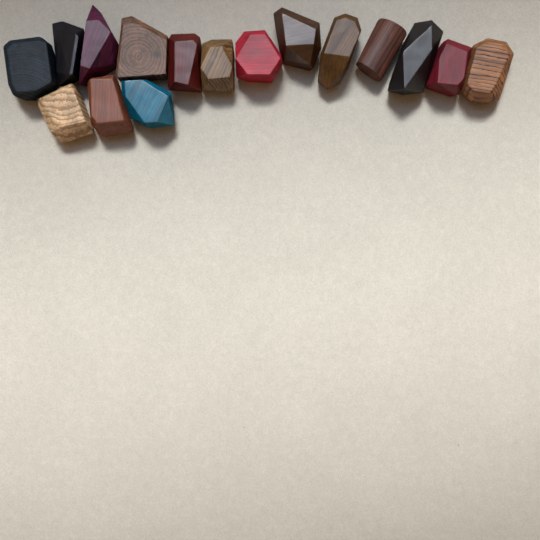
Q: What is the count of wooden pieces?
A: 16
